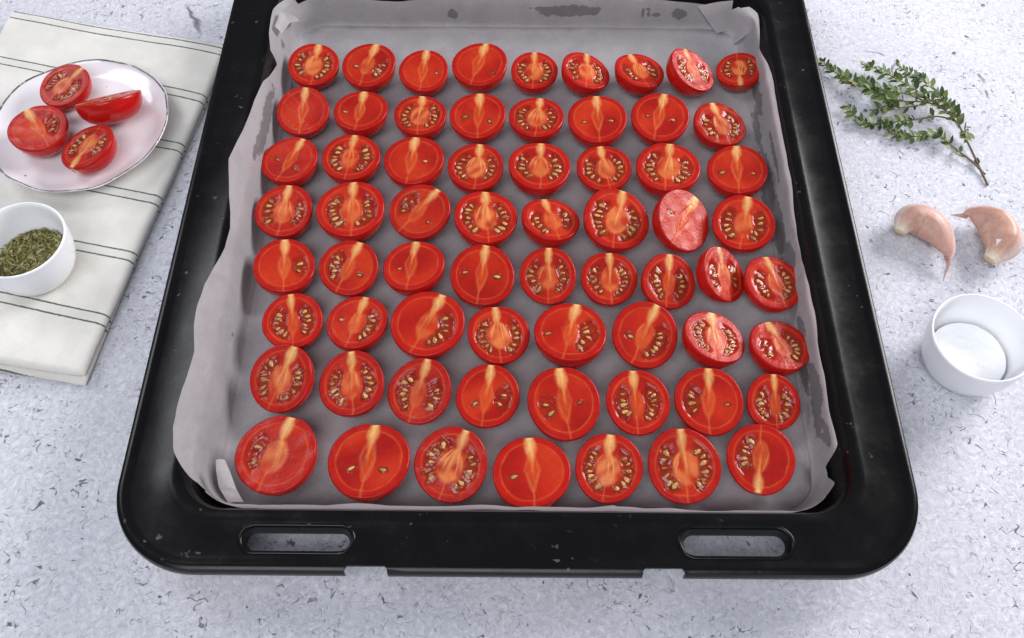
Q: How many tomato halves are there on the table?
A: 69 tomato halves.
